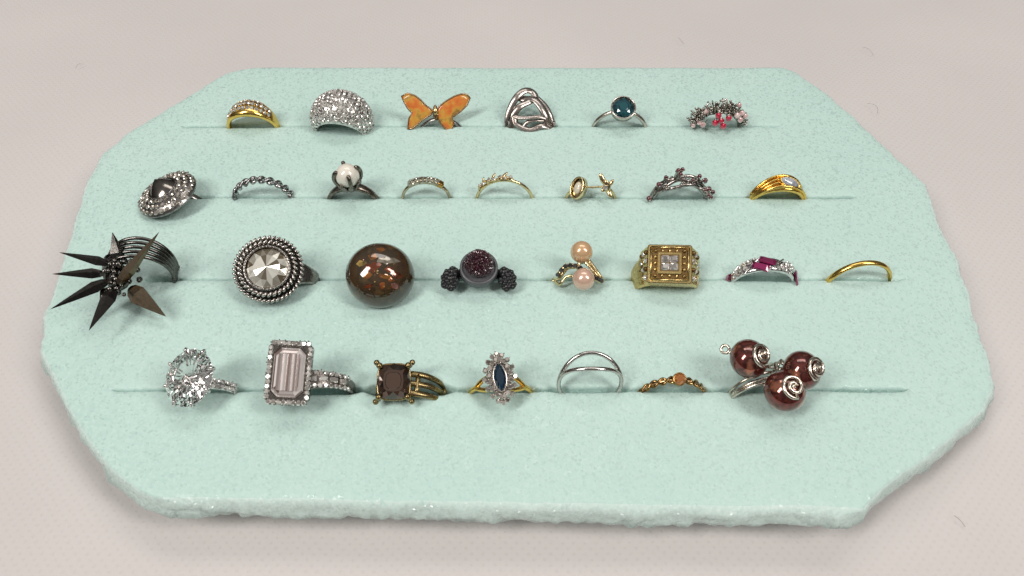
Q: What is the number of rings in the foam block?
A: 29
